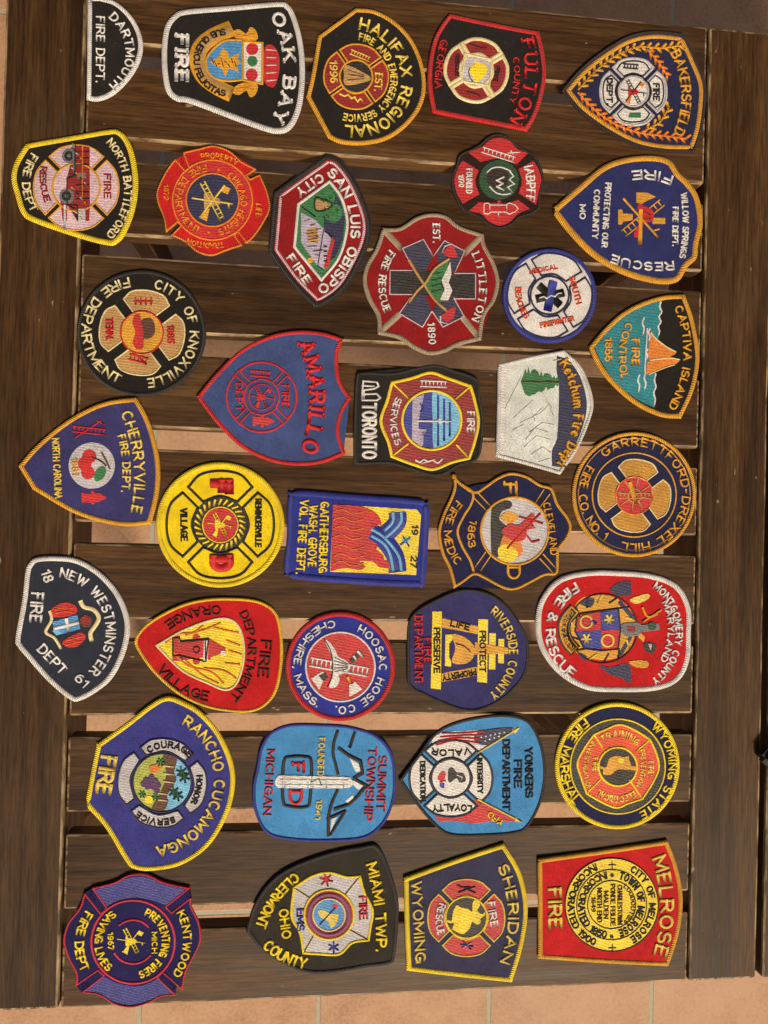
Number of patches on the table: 35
